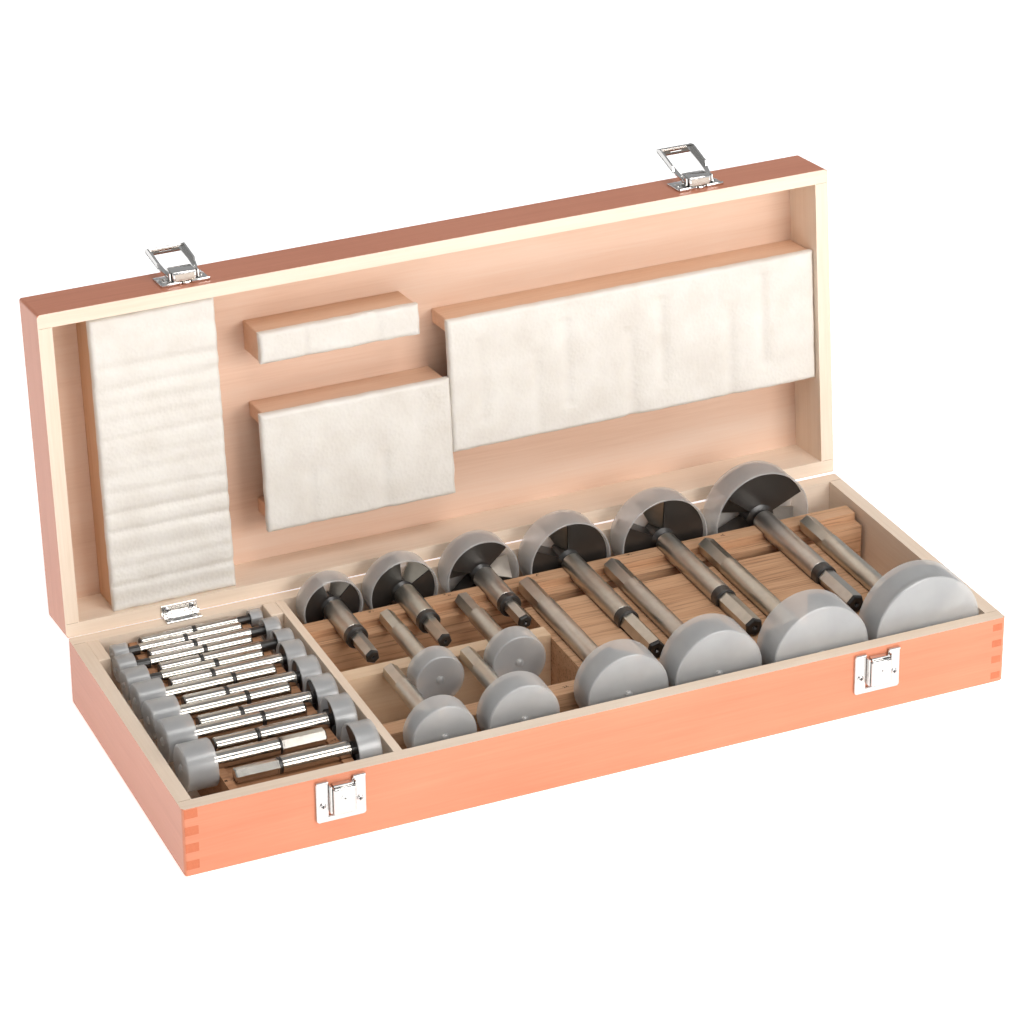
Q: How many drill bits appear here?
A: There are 29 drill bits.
